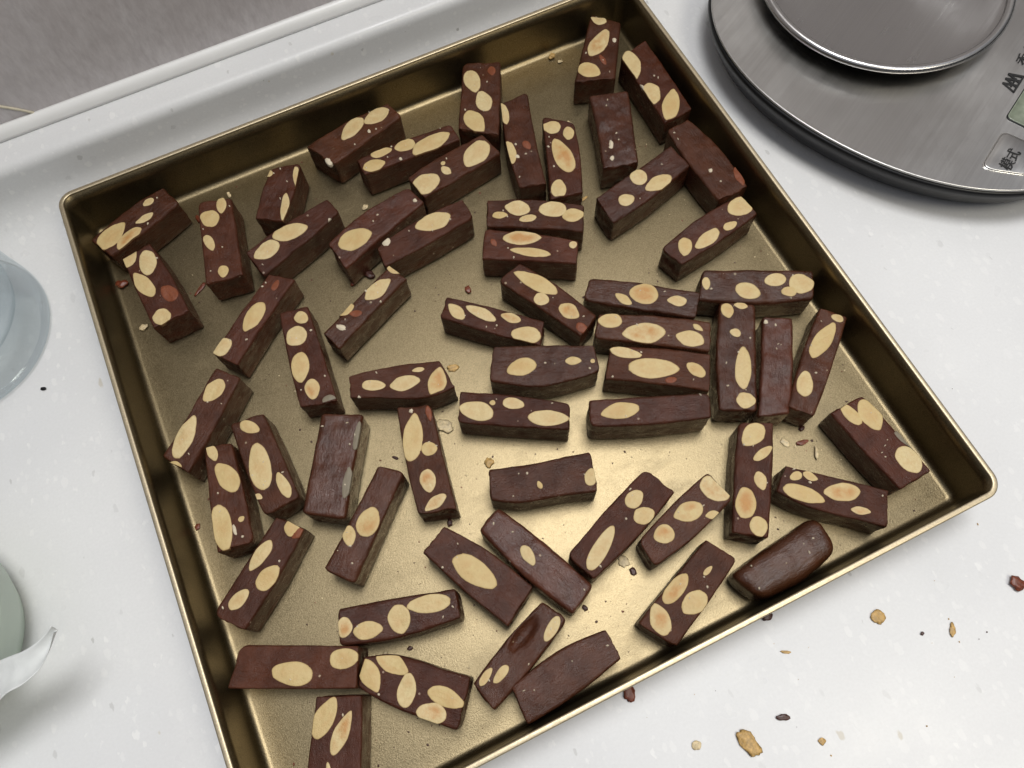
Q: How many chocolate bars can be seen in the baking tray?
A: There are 60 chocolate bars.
